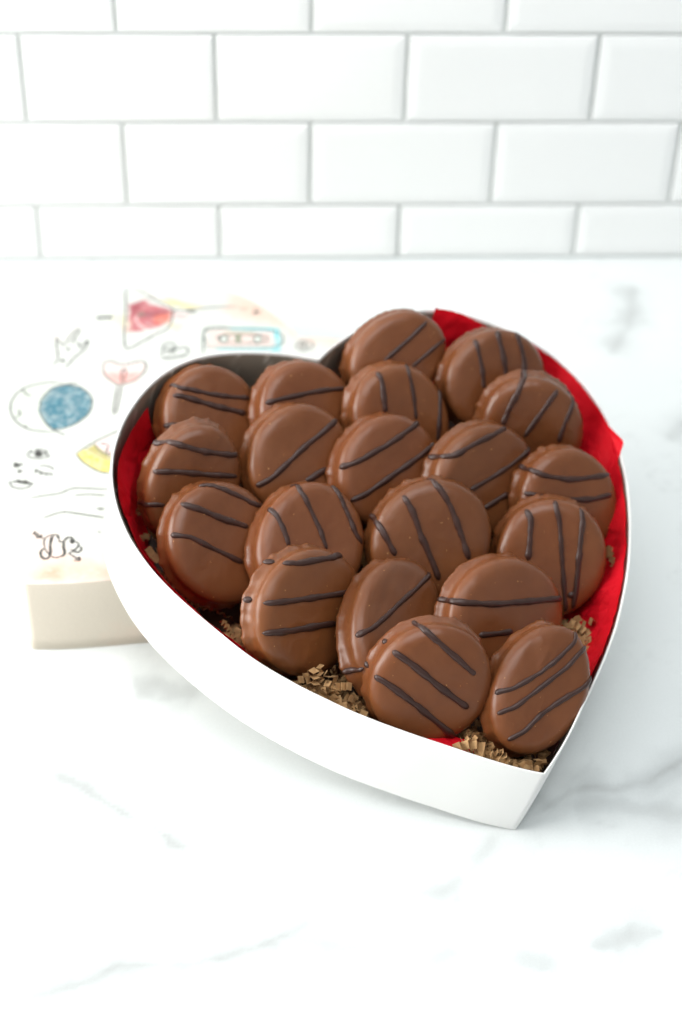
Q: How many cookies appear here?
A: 20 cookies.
